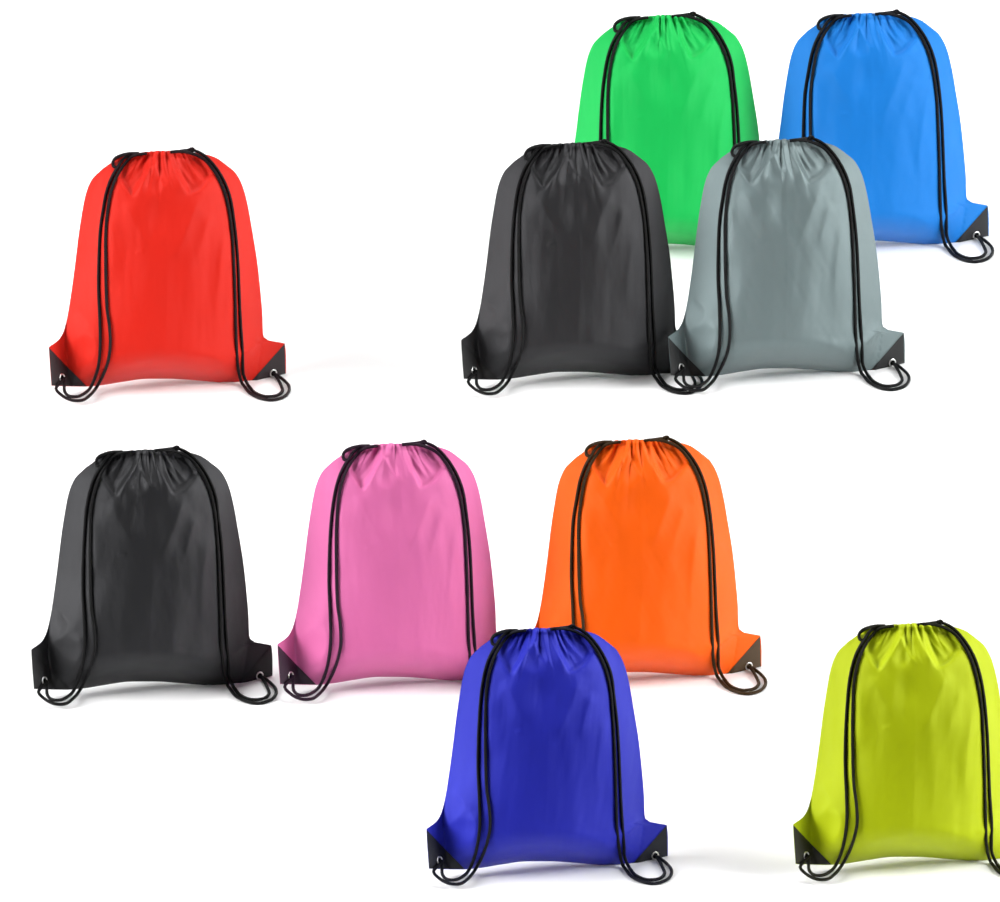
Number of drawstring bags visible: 10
